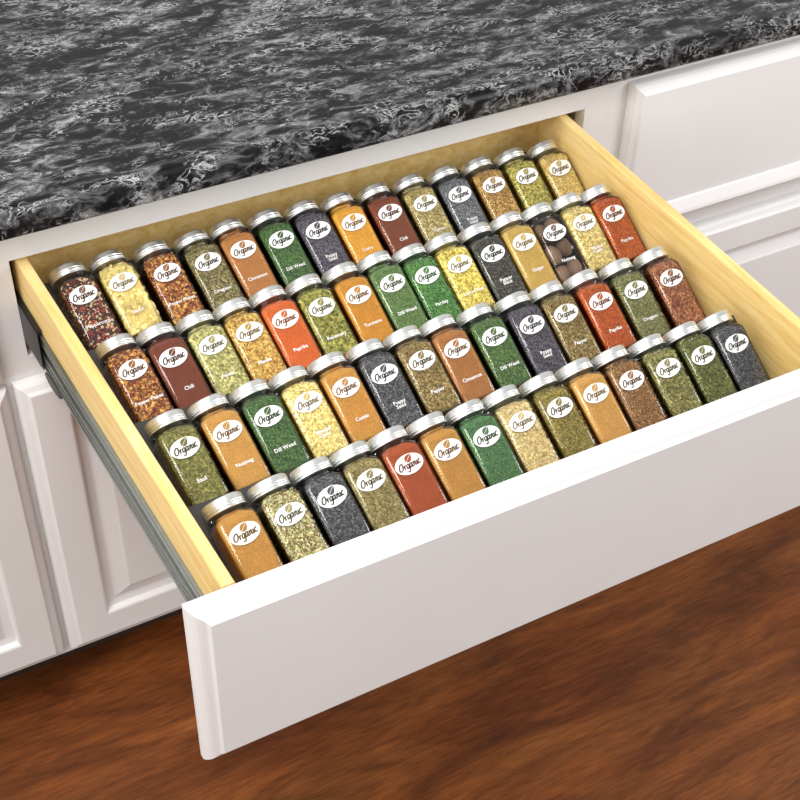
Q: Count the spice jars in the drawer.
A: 57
